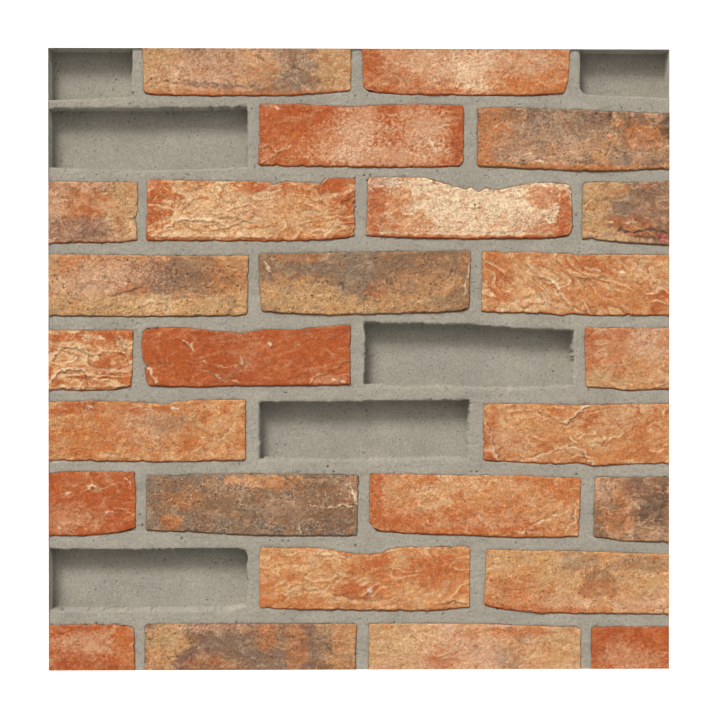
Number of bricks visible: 26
